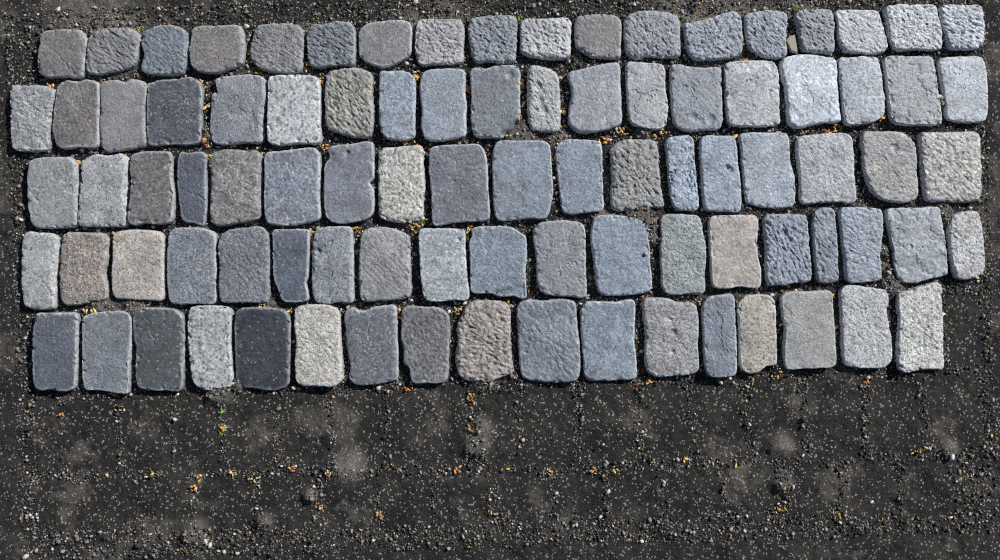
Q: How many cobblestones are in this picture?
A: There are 91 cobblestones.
